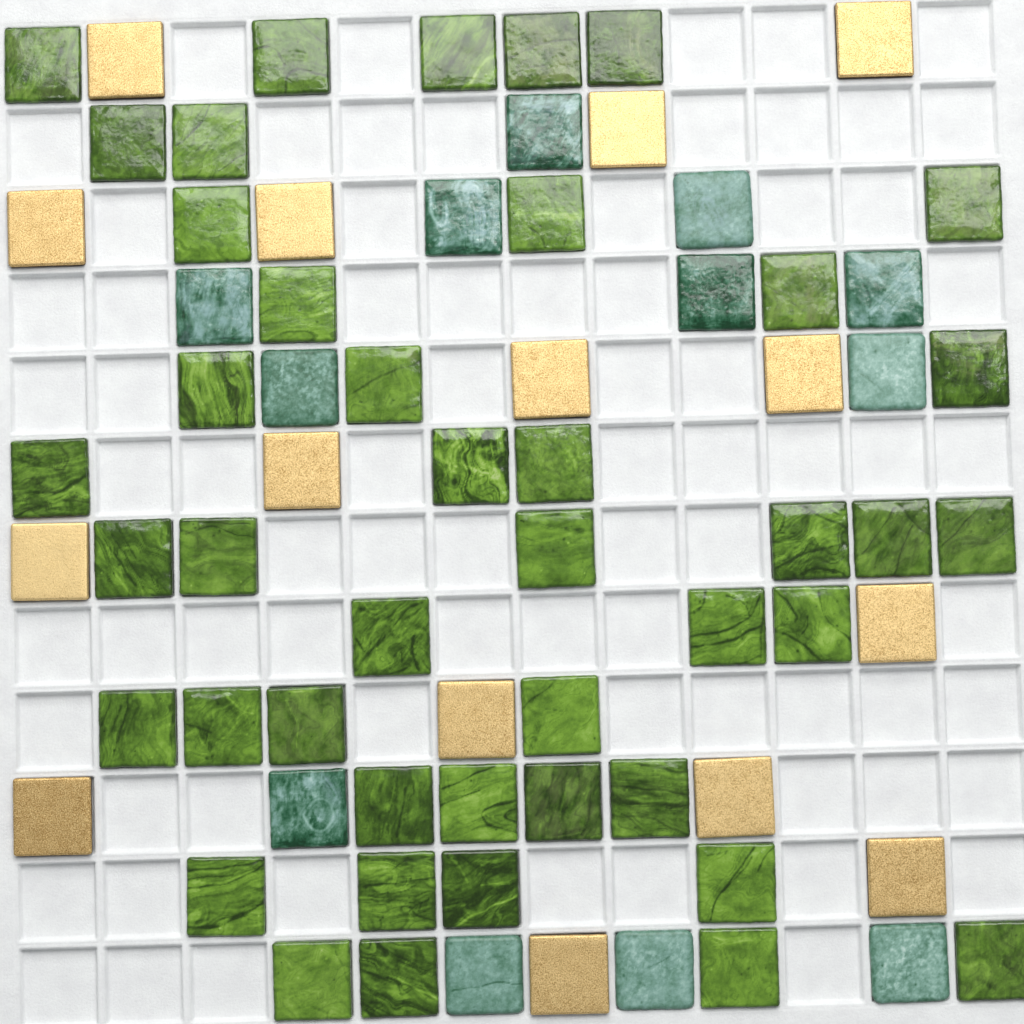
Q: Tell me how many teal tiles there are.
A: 12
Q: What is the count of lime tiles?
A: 43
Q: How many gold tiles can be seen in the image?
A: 15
